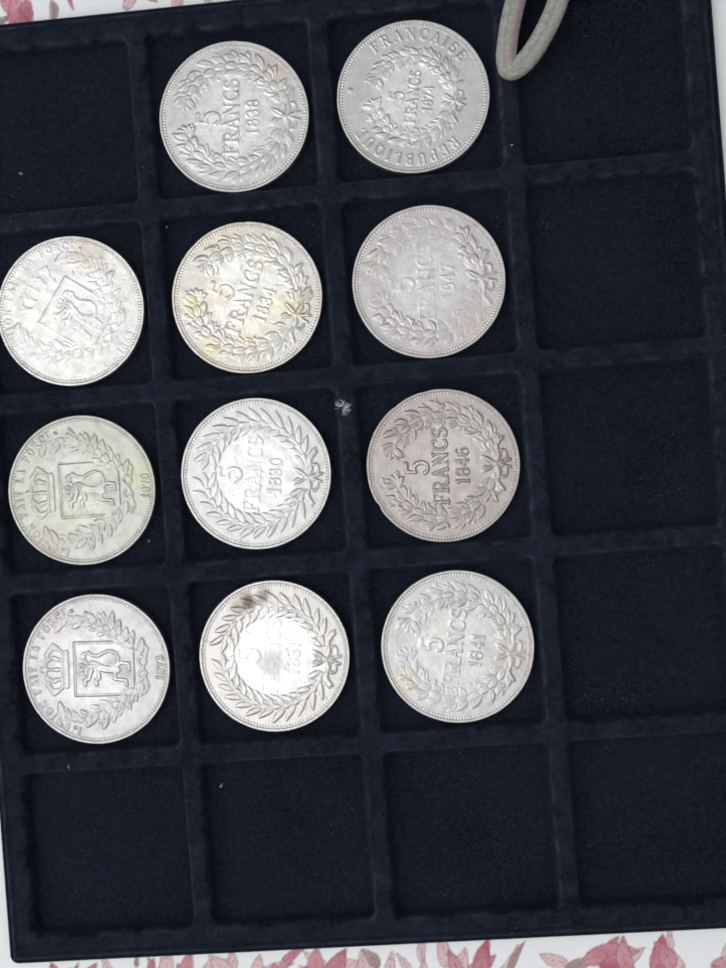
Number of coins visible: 11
